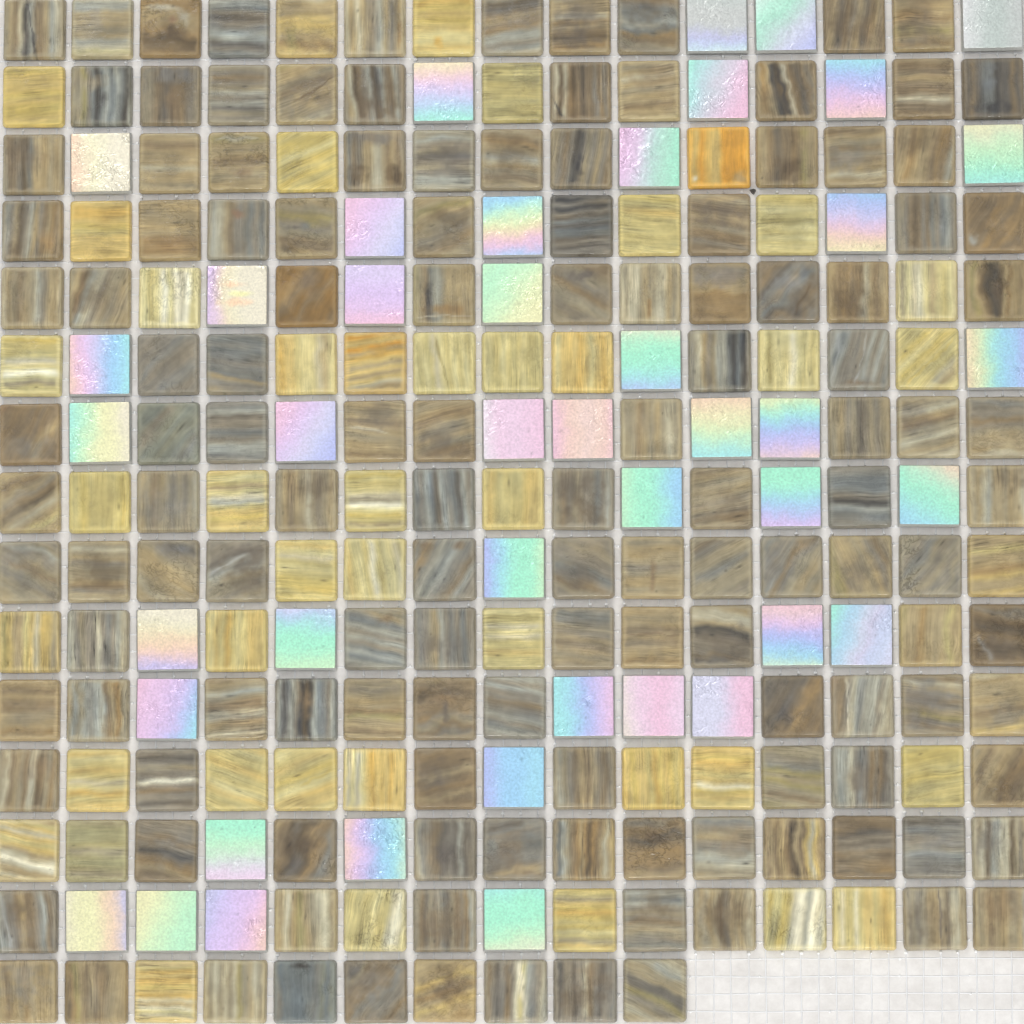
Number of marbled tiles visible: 177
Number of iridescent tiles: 43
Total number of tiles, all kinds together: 220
